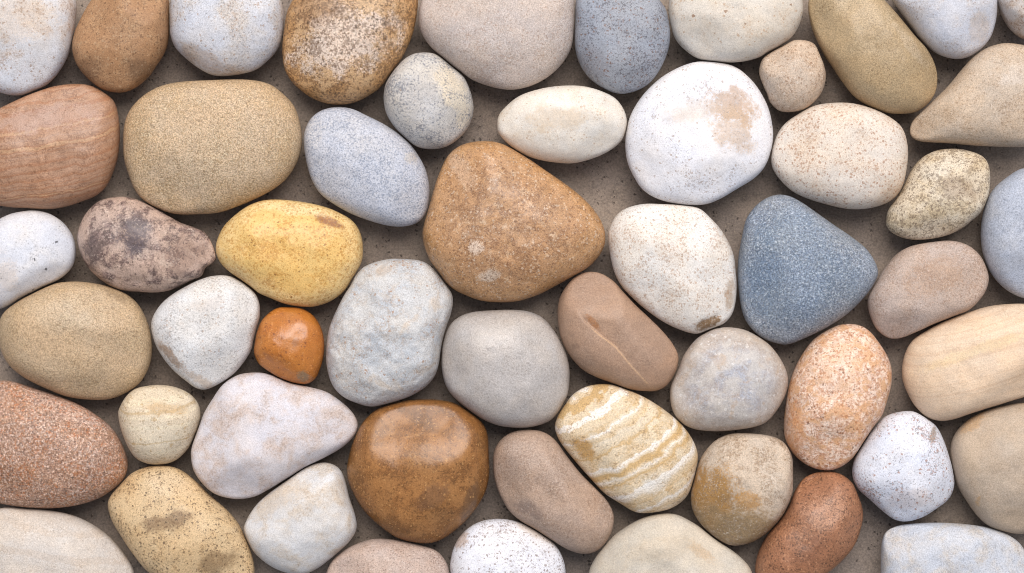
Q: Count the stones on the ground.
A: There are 54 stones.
